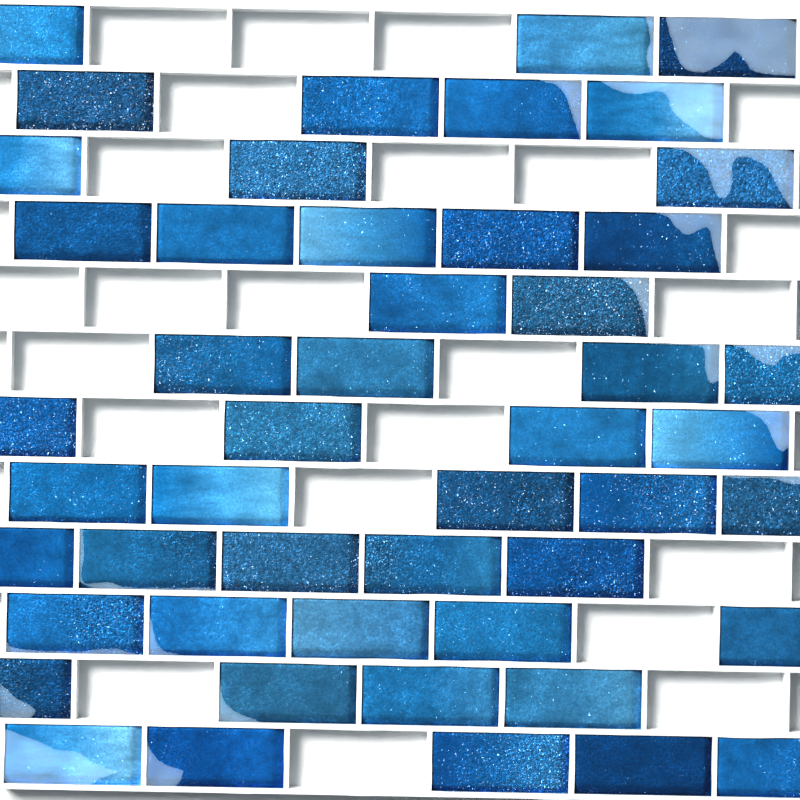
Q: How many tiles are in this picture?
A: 49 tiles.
